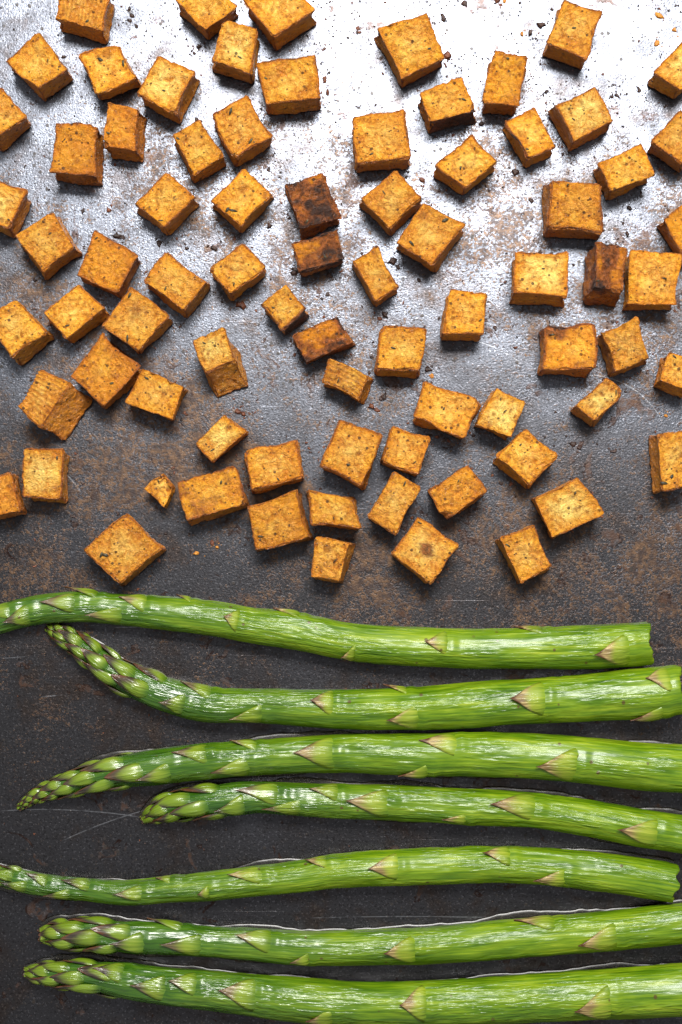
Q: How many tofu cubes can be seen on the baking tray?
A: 78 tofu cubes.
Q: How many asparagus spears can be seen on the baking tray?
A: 7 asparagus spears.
